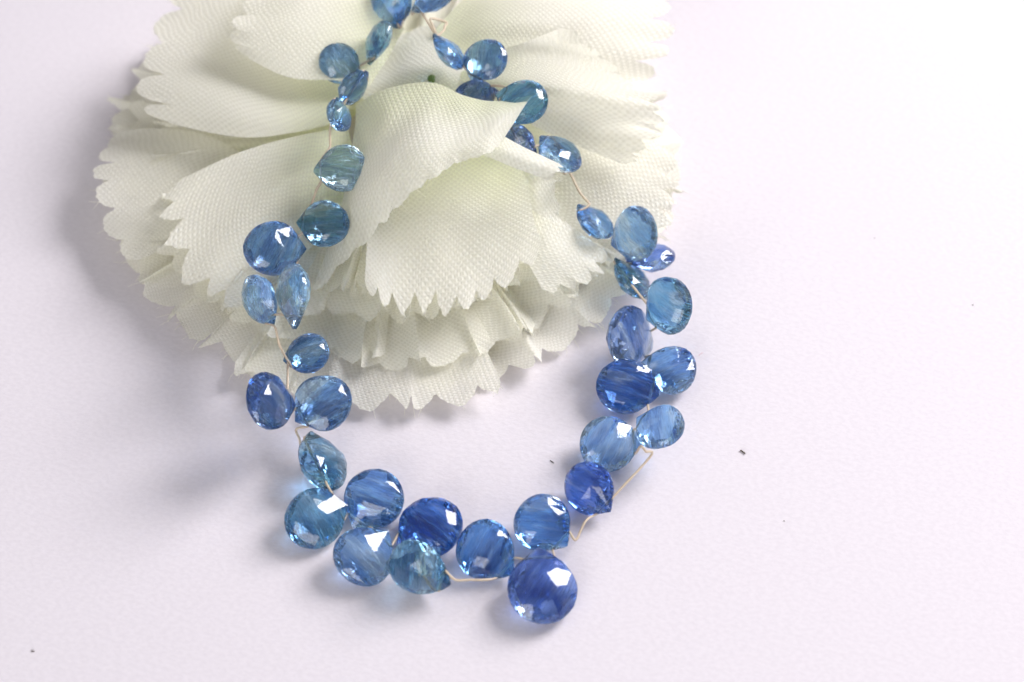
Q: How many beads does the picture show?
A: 40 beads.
